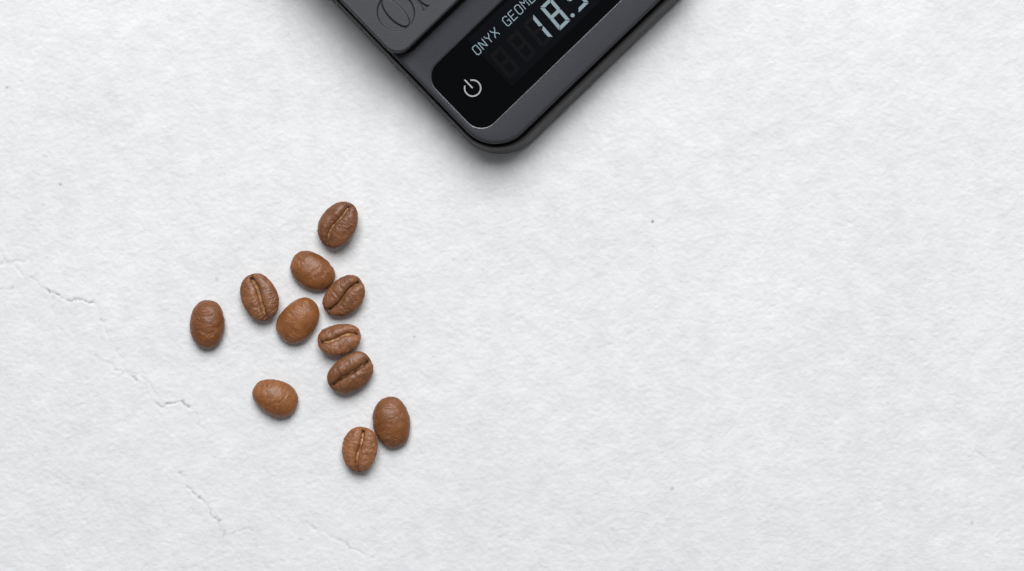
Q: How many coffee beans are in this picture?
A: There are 11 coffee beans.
